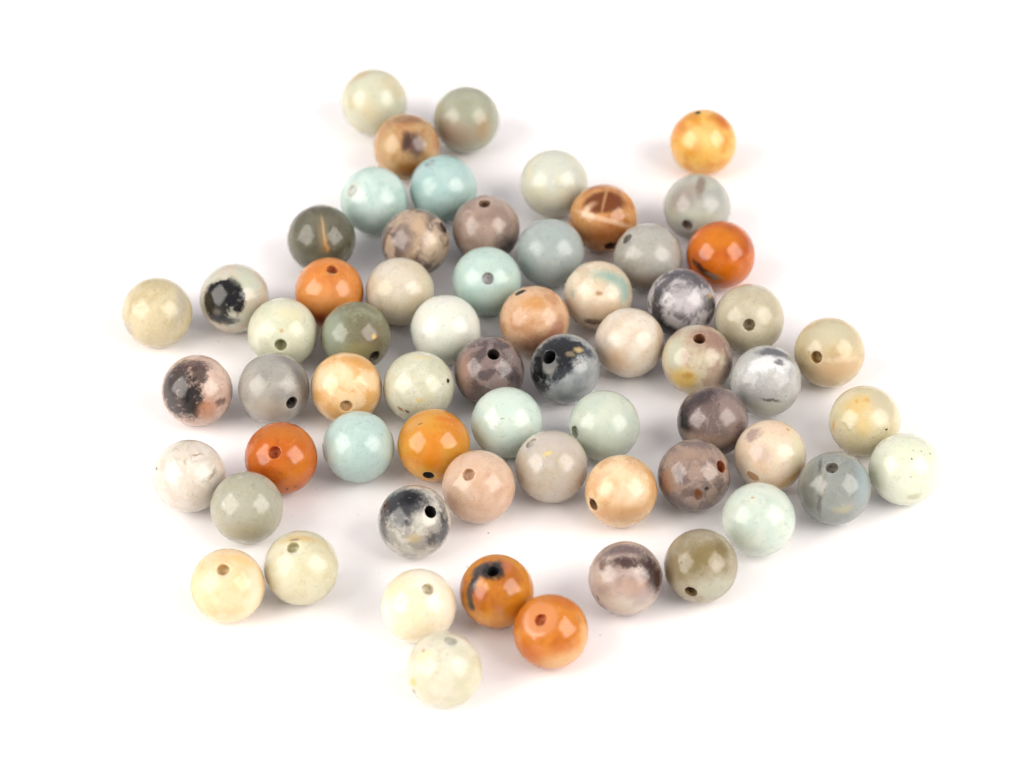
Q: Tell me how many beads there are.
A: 63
